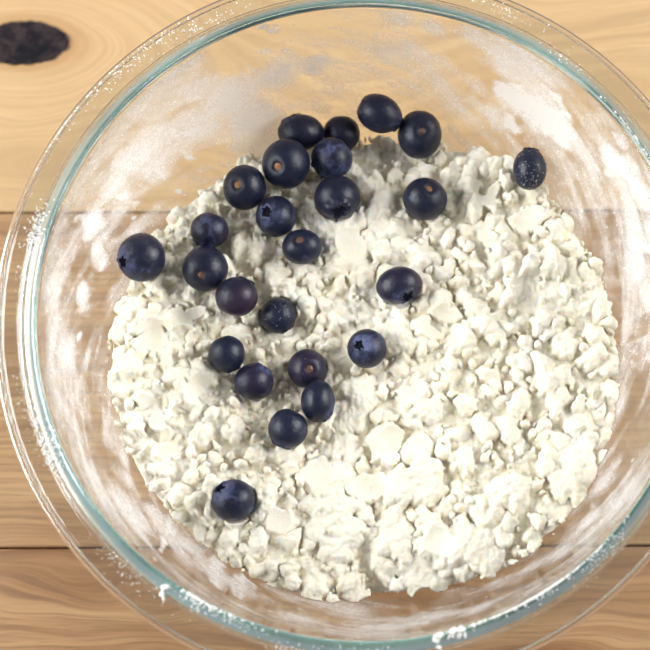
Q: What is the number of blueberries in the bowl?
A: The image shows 25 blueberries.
